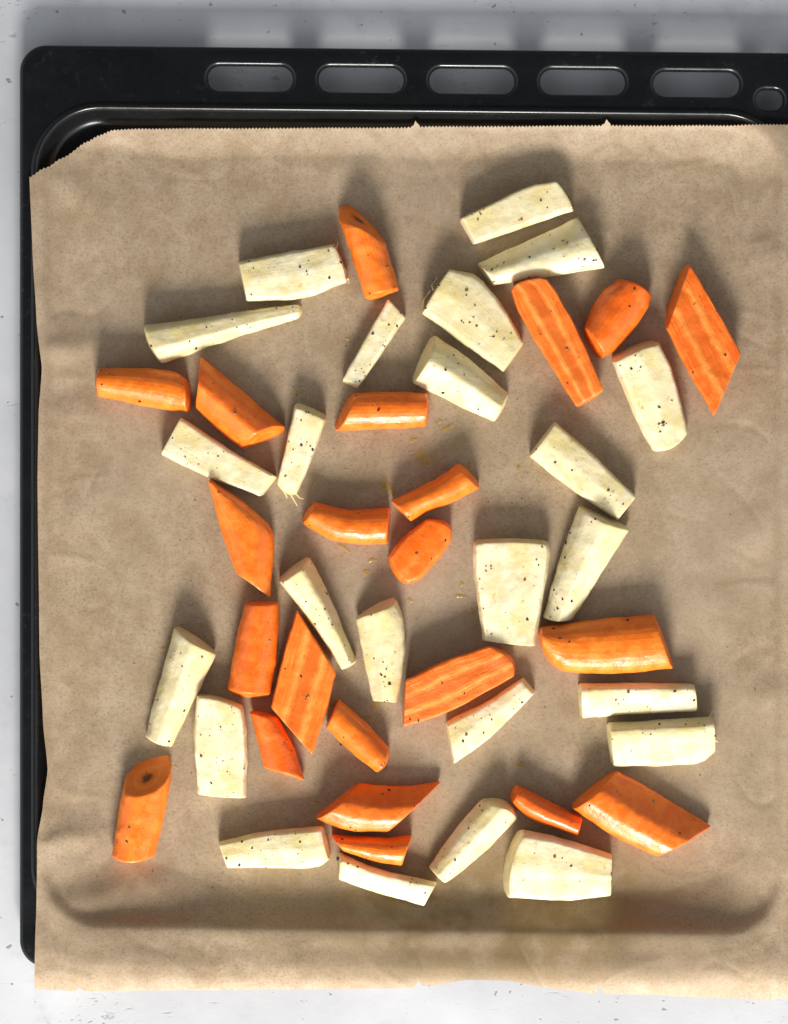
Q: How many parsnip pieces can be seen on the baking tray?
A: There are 24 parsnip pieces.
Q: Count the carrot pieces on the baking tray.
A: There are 22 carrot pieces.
